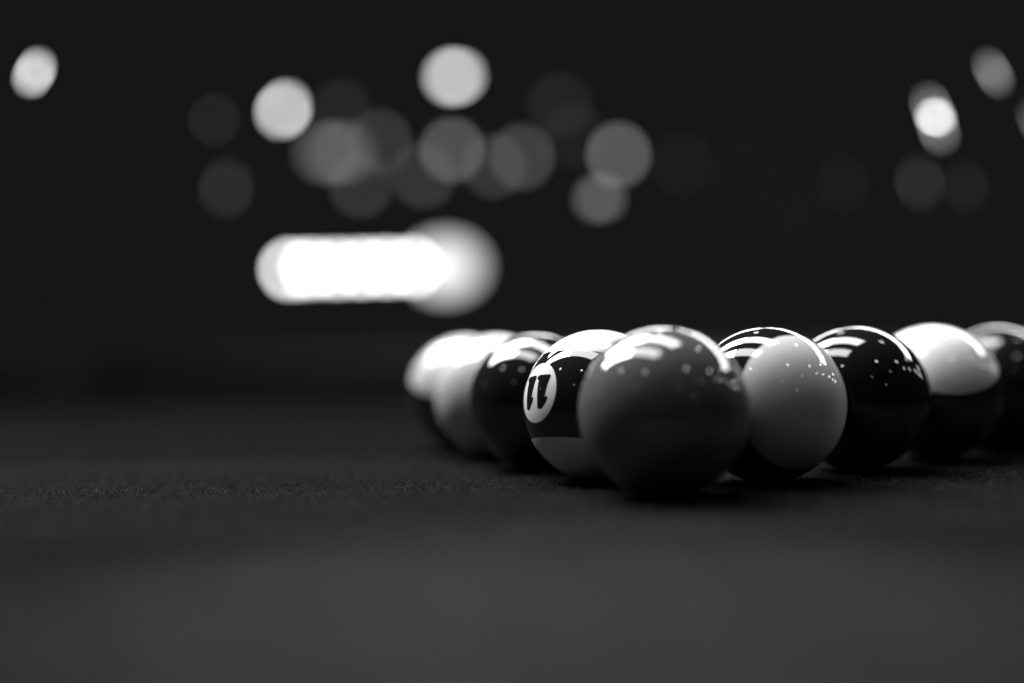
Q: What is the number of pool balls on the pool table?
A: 9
